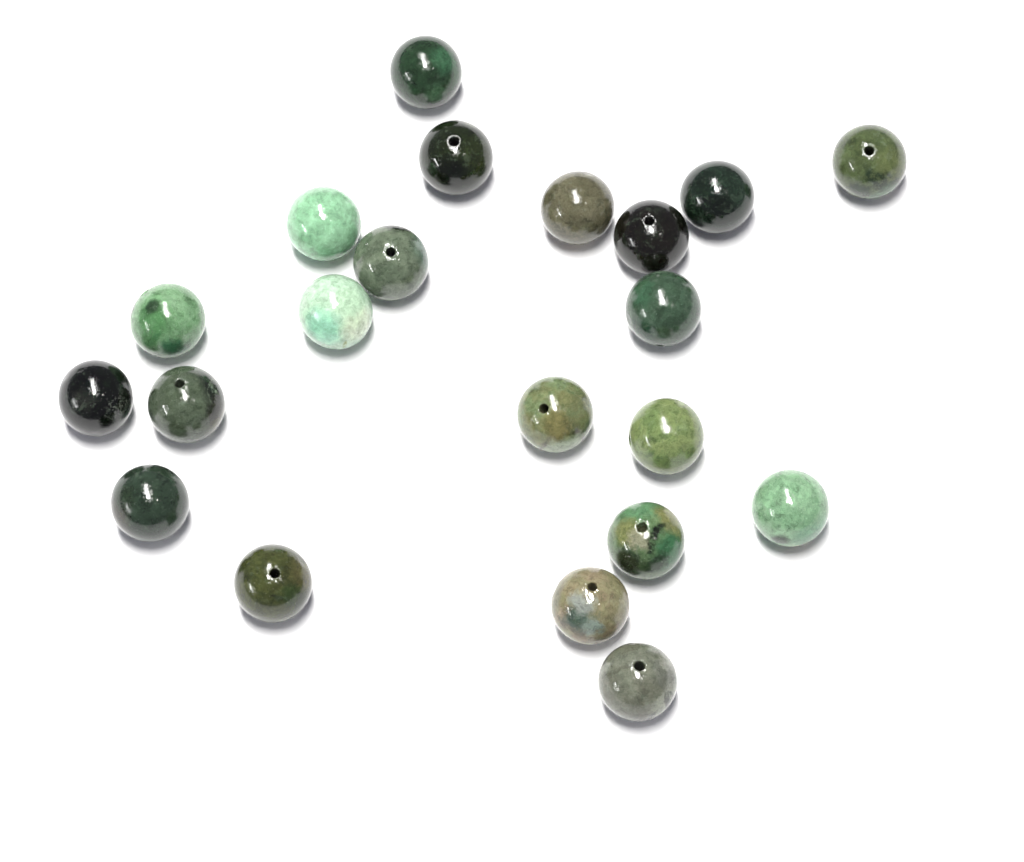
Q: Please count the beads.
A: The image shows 21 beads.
